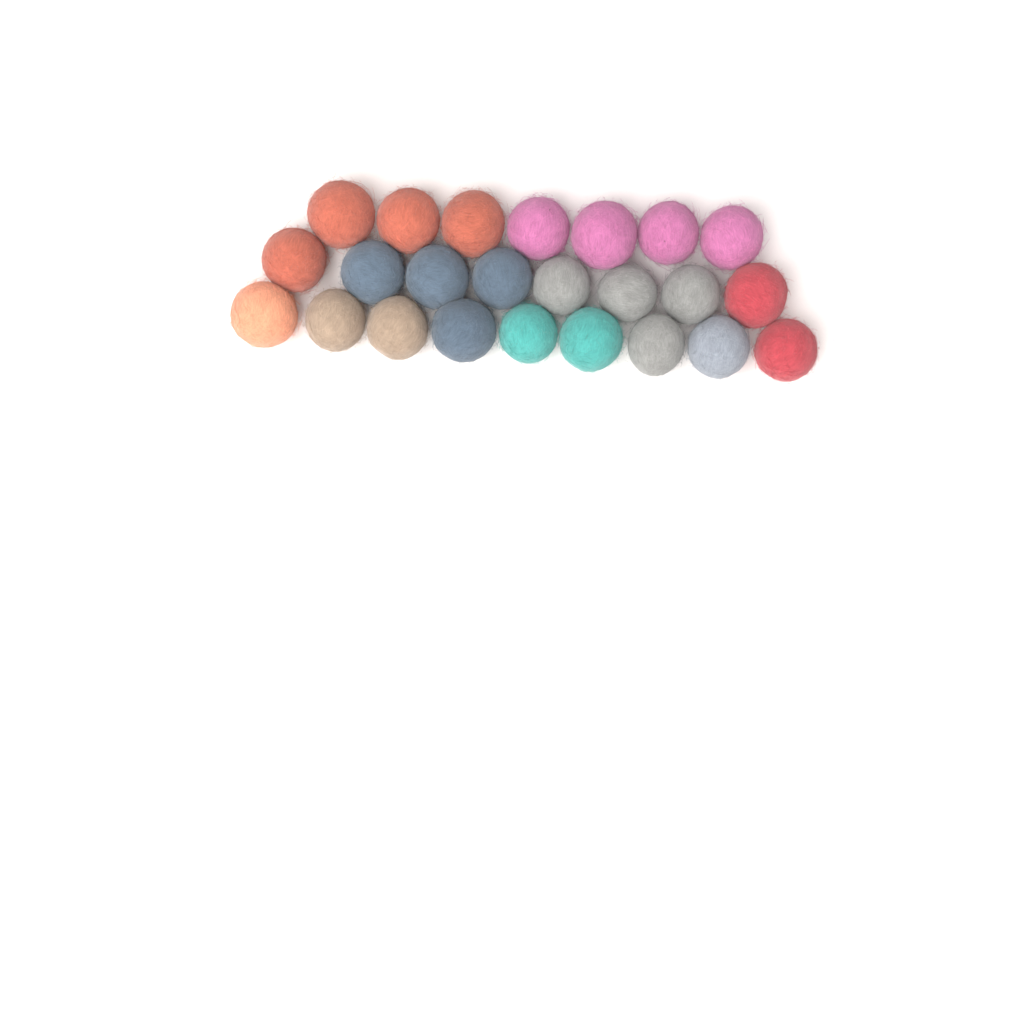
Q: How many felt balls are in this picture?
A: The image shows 24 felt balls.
